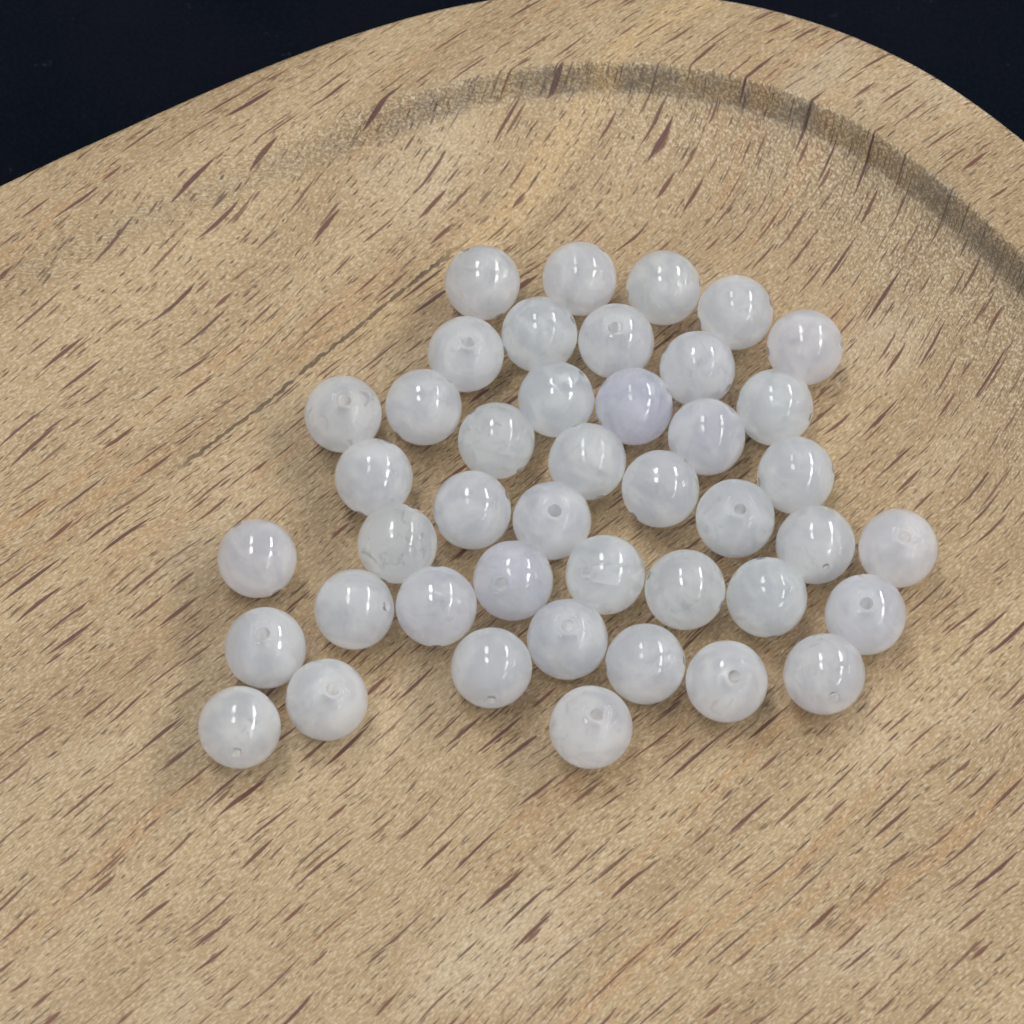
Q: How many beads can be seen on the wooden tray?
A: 43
